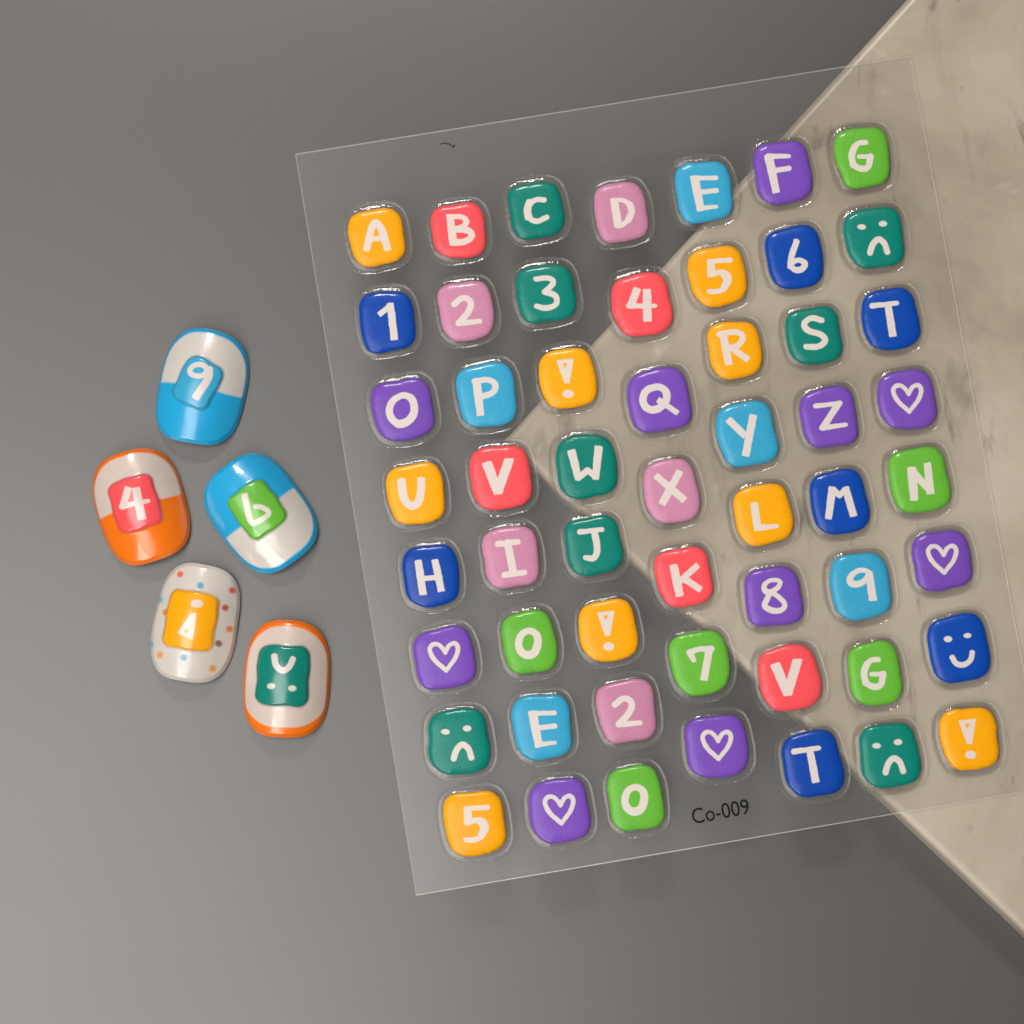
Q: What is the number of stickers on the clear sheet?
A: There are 55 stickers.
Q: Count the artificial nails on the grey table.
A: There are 5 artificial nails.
